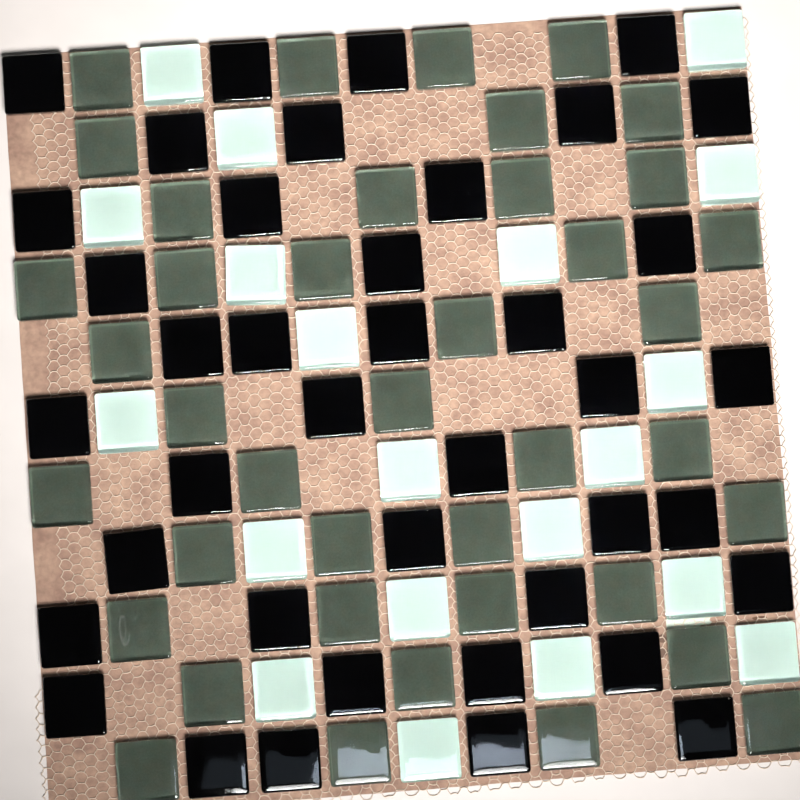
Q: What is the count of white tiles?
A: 20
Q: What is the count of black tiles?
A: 40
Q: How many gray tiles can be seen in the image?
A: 40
